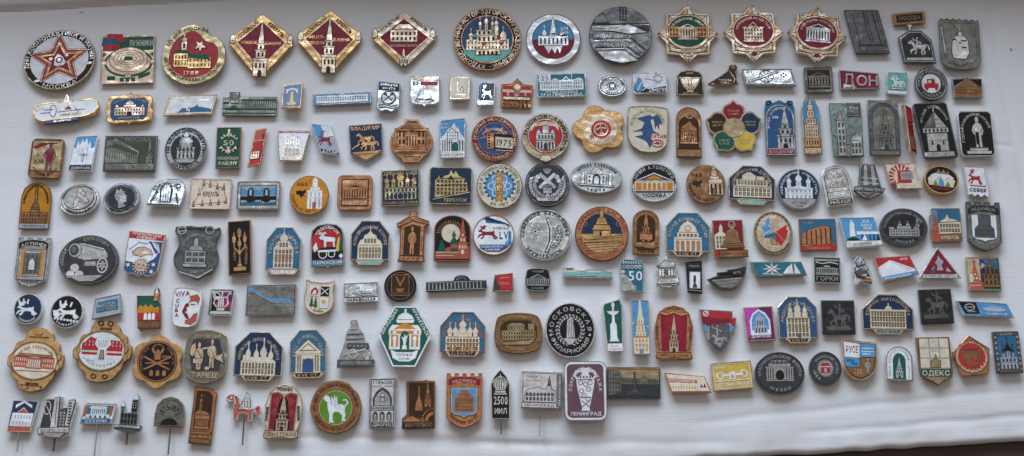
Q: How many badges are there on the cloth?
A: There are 175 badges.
